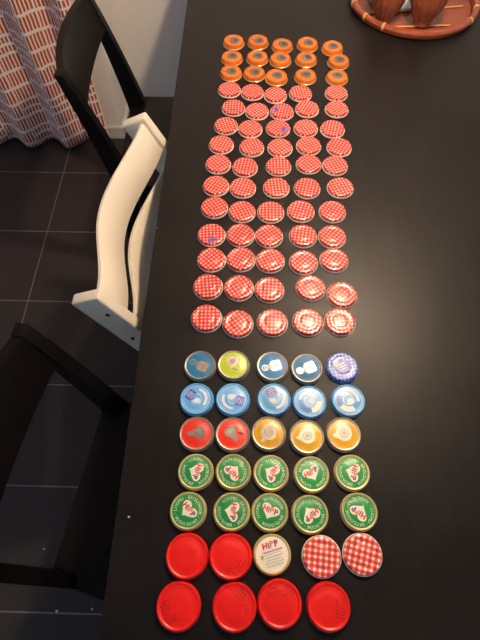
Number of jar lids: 104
